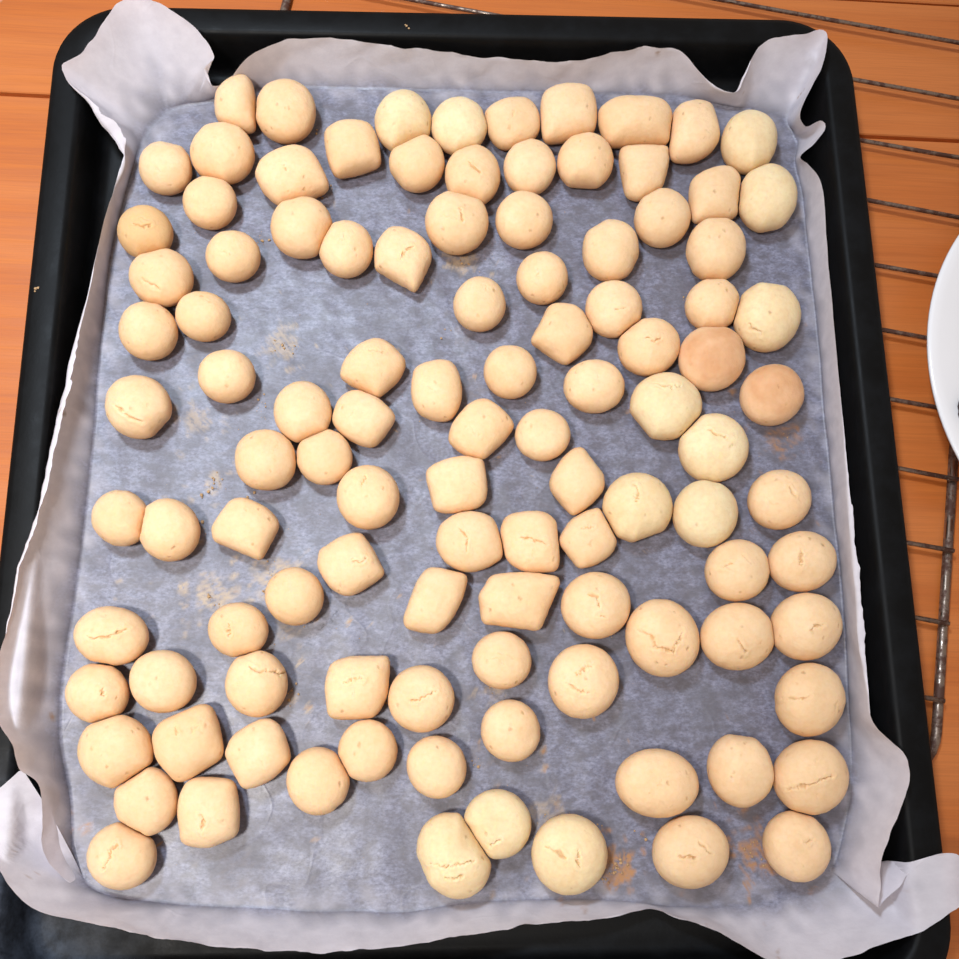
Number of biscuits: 107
